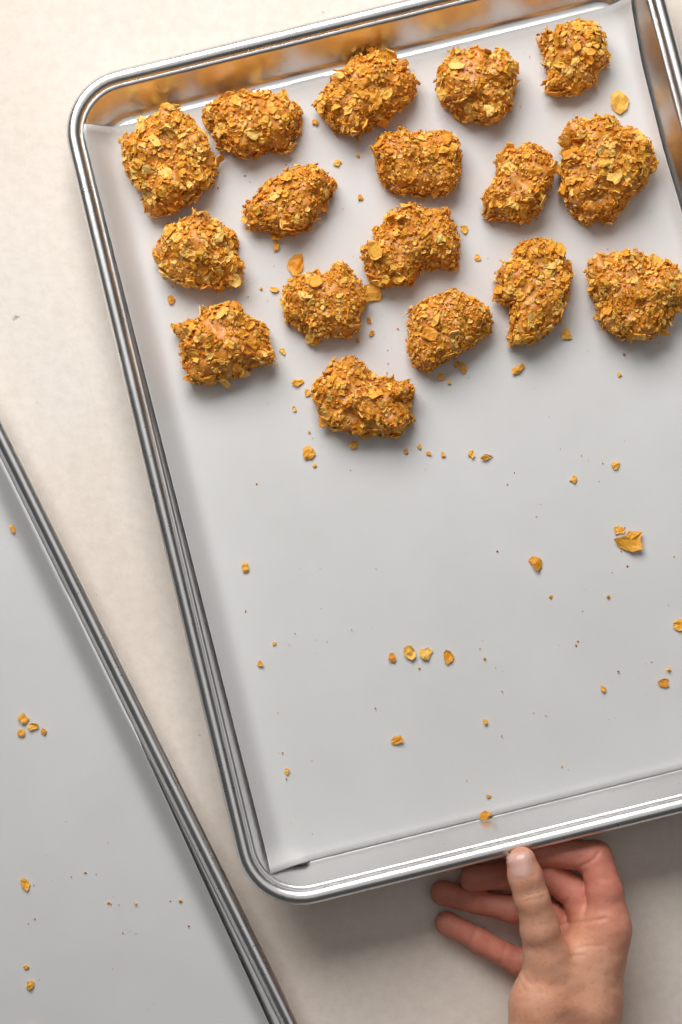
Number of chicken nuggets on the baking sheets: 17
